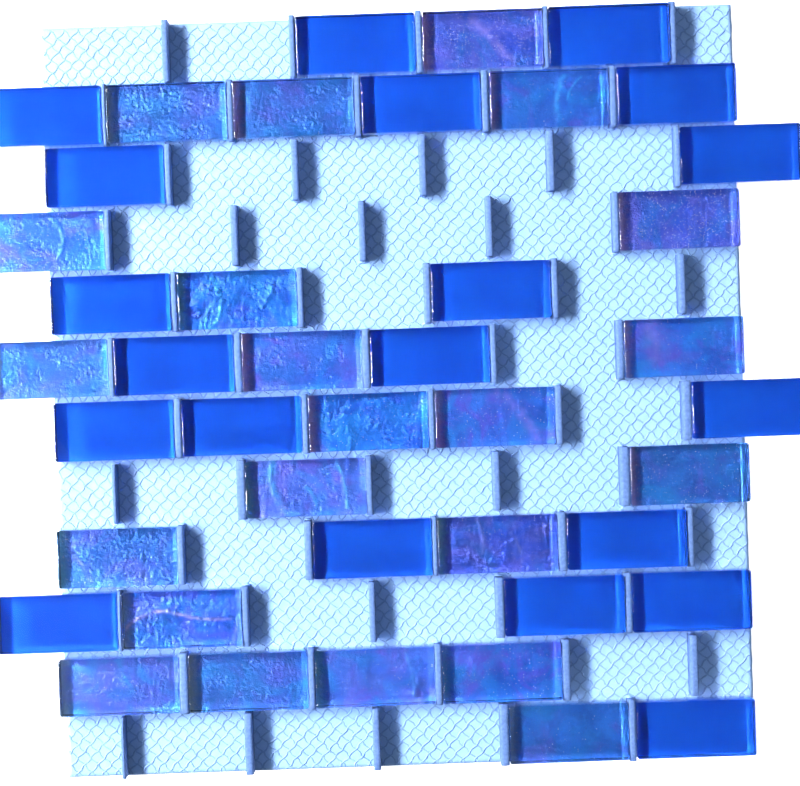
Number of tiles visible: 42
